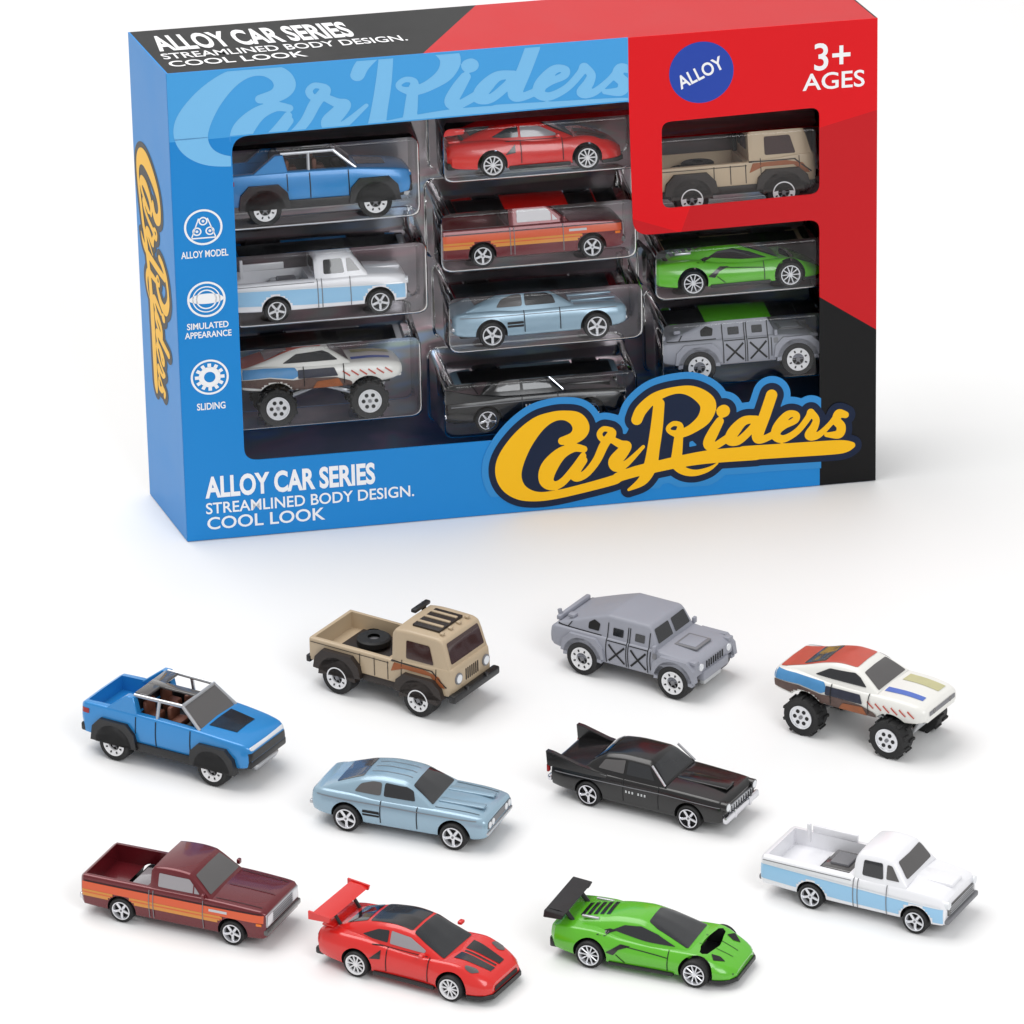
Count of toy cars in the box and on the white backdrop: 20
